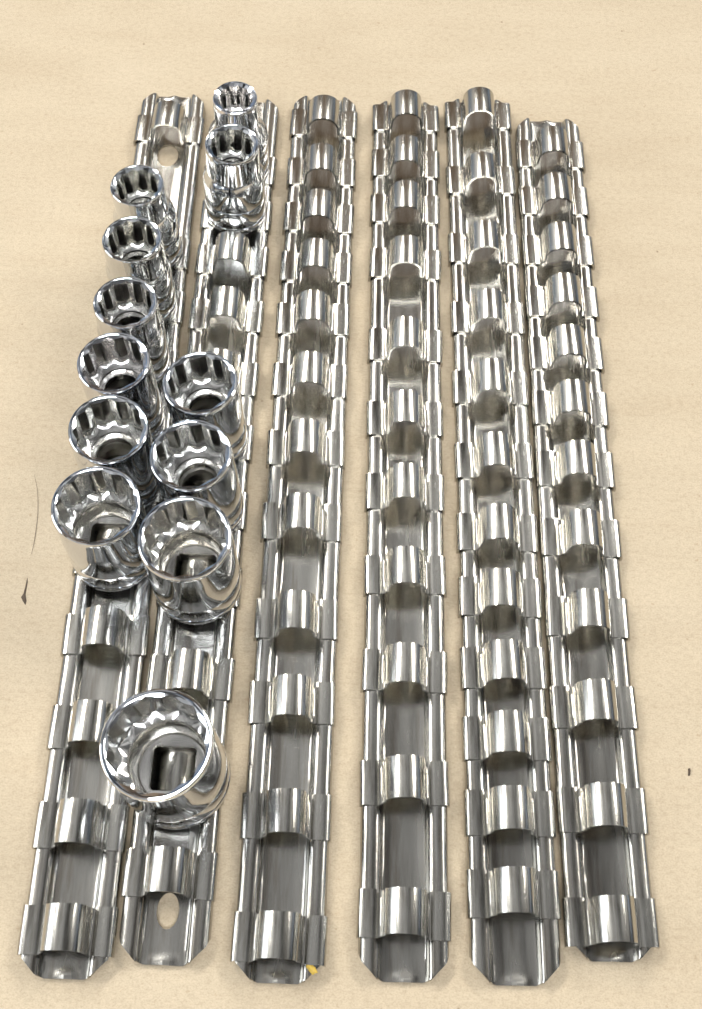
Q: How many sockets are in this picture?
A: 12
